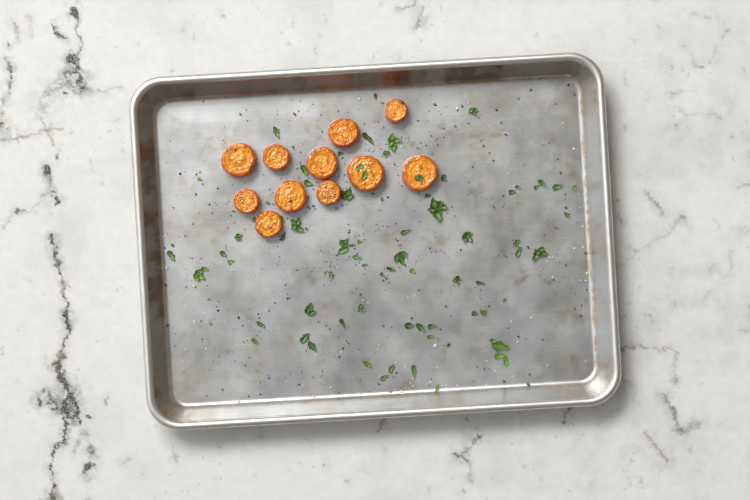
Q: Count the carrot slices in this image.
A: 11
